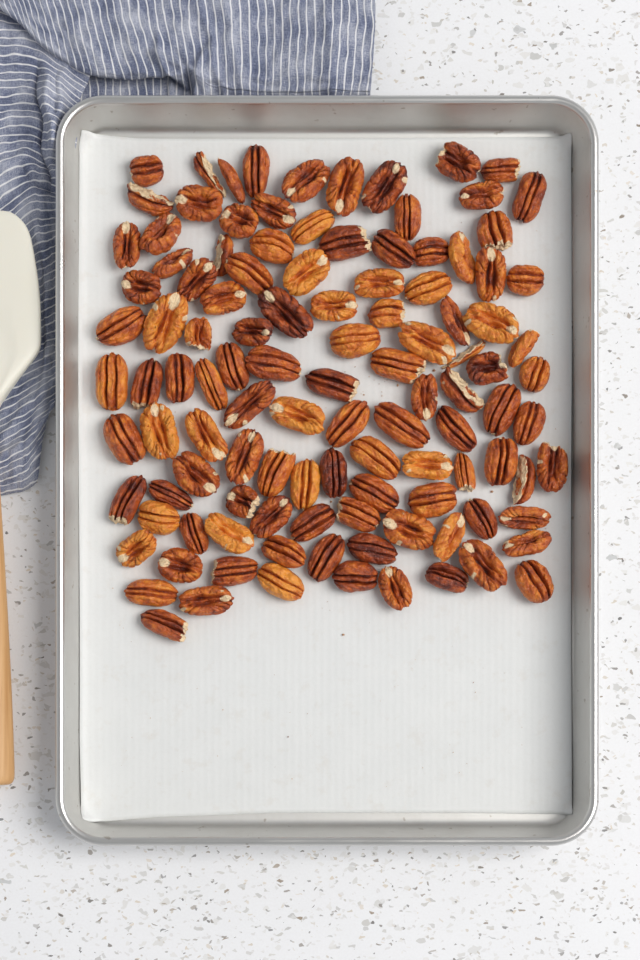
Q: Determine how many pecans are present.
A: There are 113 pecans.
